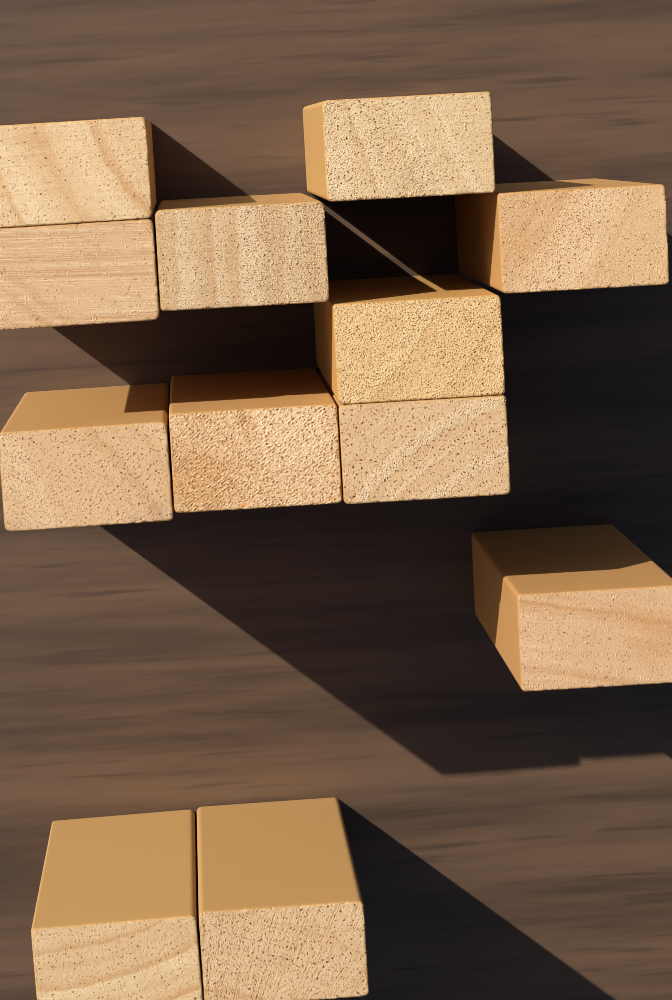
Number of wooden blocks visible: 12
